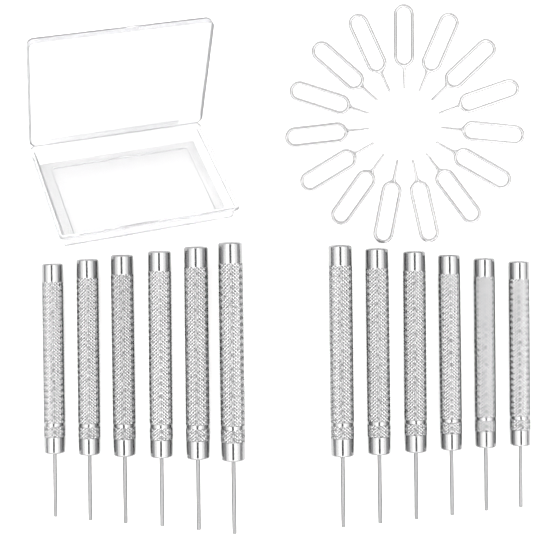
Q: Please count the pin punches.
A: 12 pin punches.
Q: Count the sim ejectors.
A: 15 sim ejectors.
